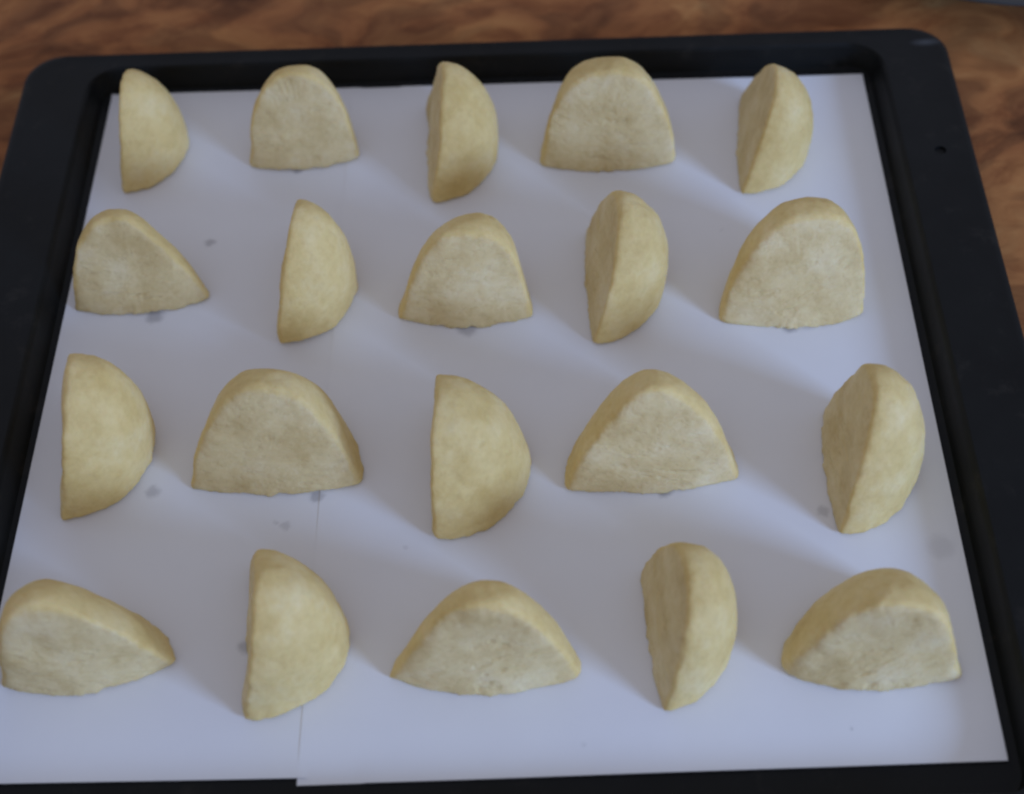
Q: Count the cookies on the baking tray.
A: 20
